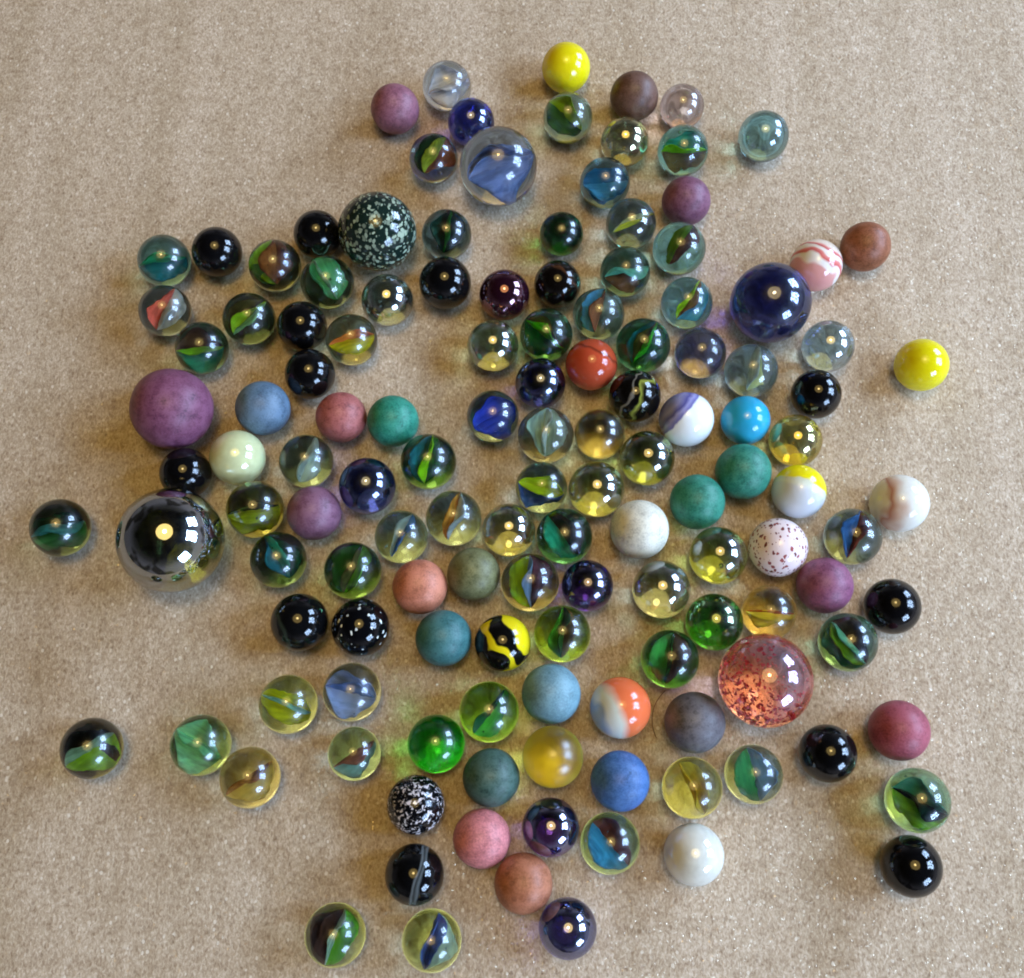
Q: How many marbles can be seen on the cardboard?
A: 134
